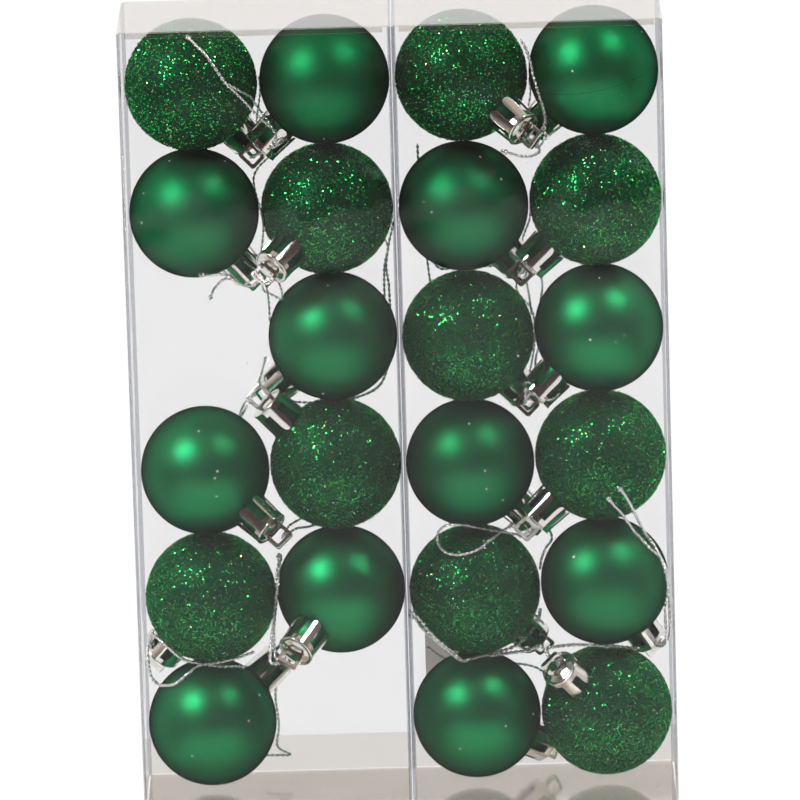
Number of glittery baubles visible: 10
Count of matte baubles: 12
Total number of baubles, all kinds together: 22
